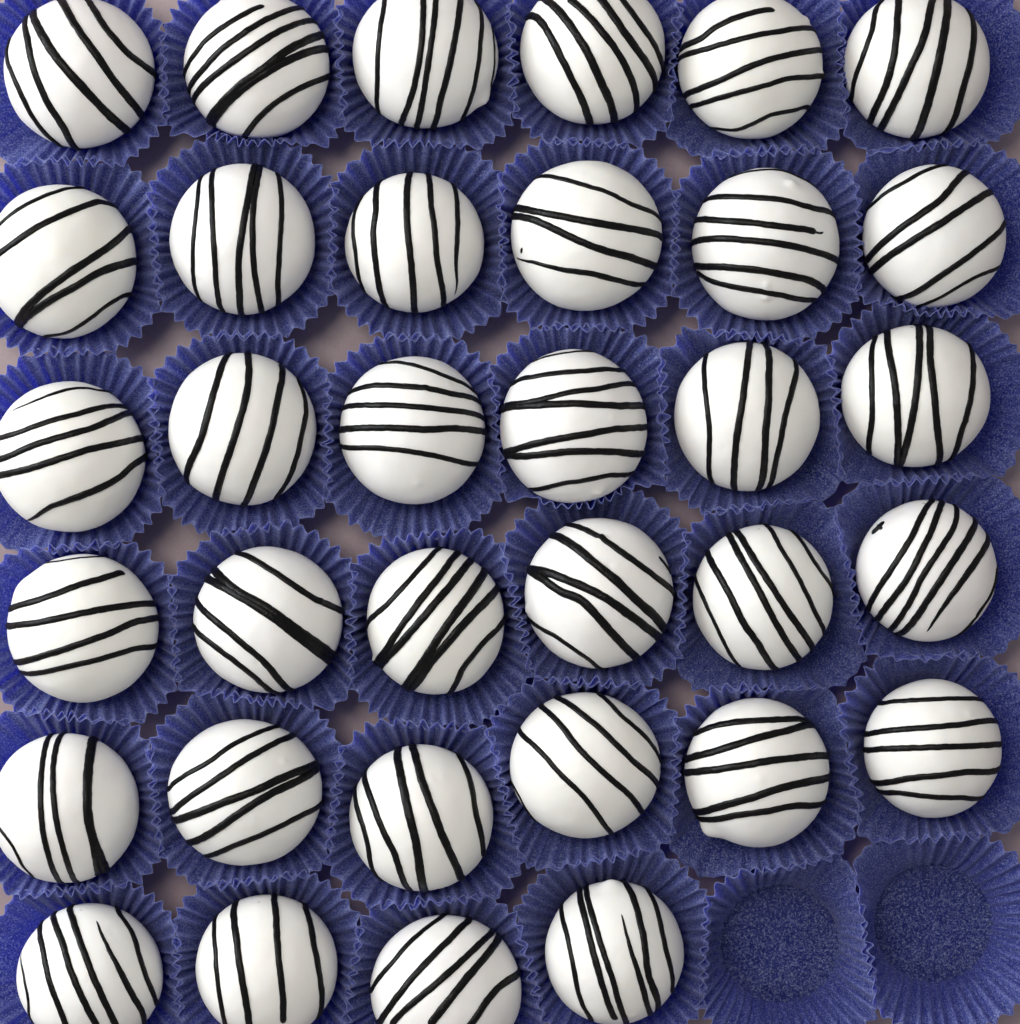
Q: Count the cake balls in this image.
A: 34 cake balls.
